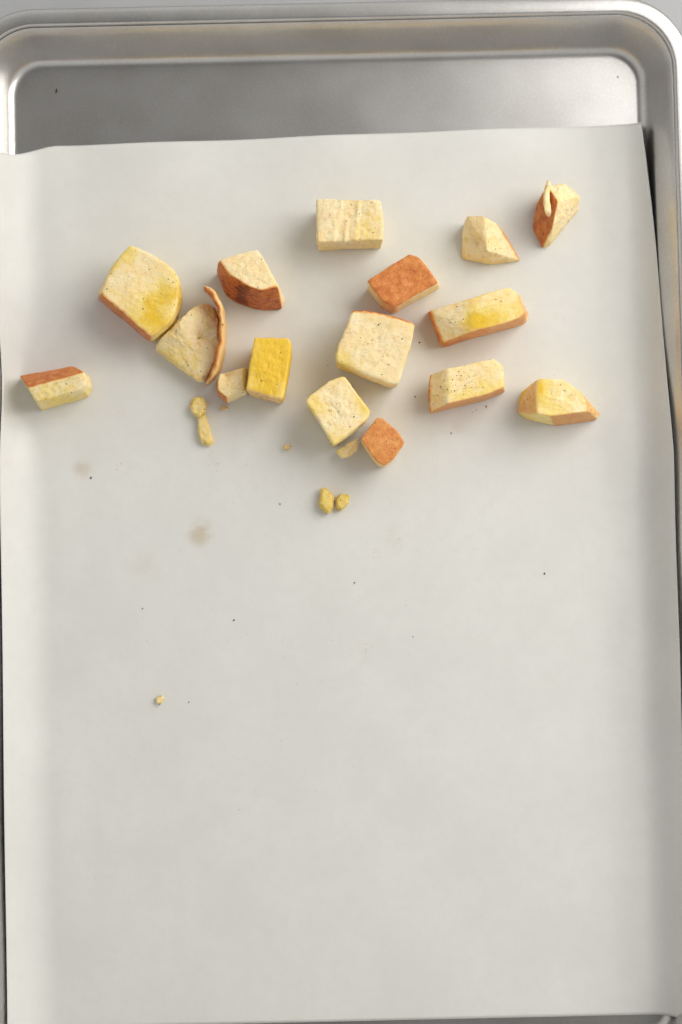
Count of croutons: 16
